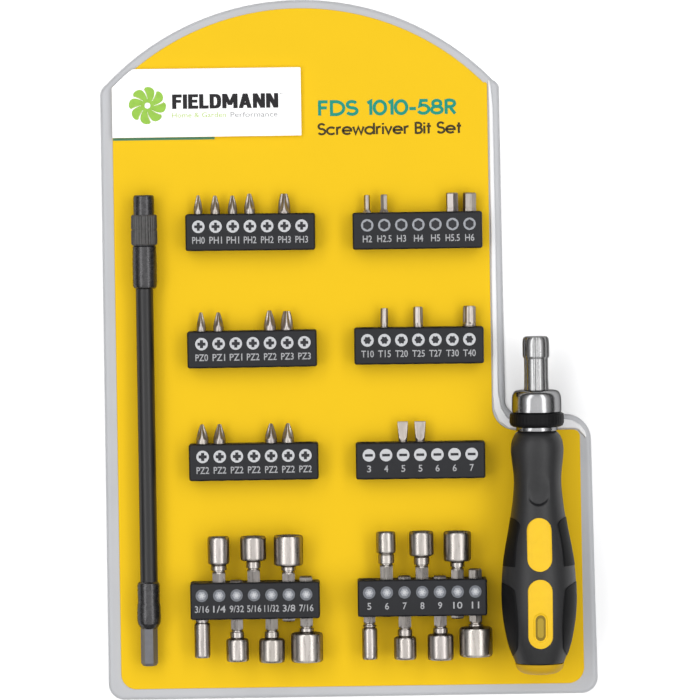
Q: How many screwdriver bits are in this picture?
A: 22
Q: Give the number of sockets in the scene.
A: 14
